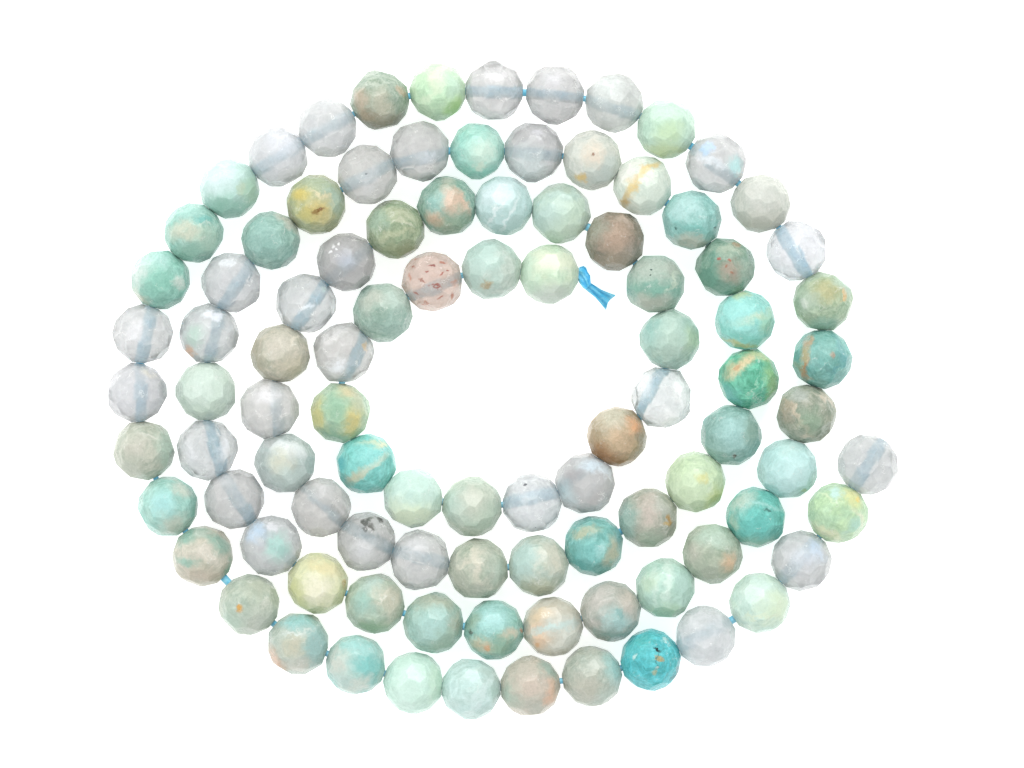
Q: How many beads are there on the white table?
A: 97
